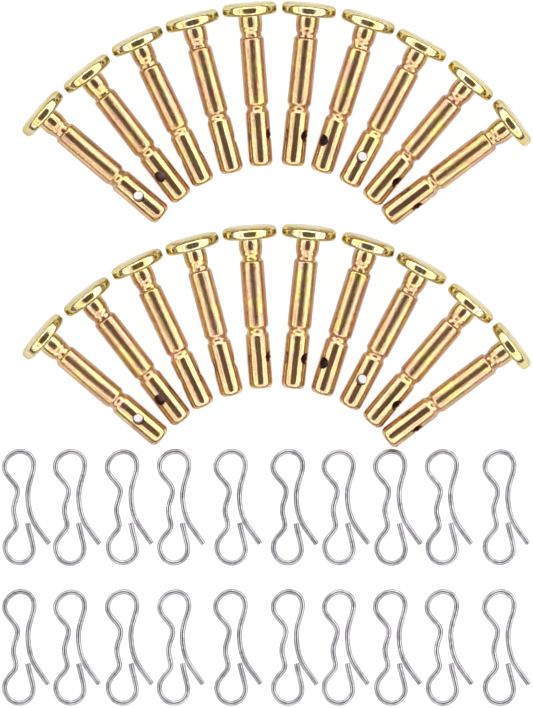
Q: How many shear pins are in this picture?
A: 20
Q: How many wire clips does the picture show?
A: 20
